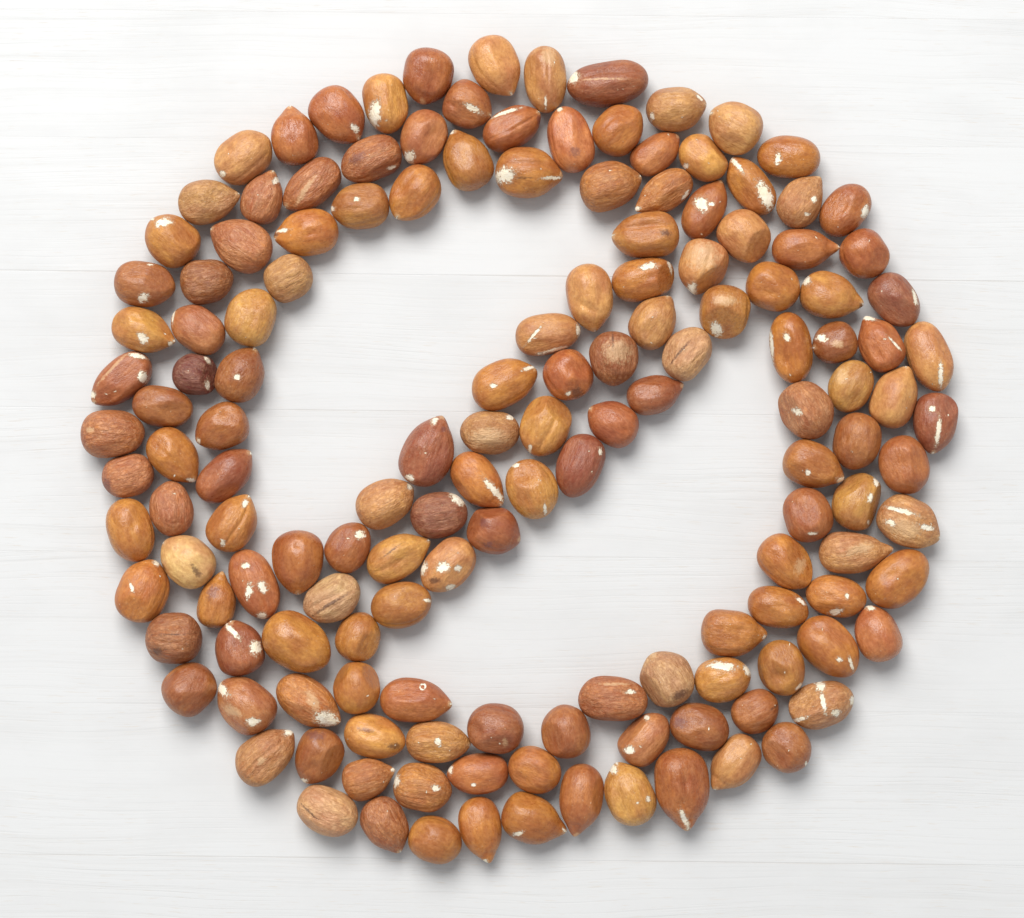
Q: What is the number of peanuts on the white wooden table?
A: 150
